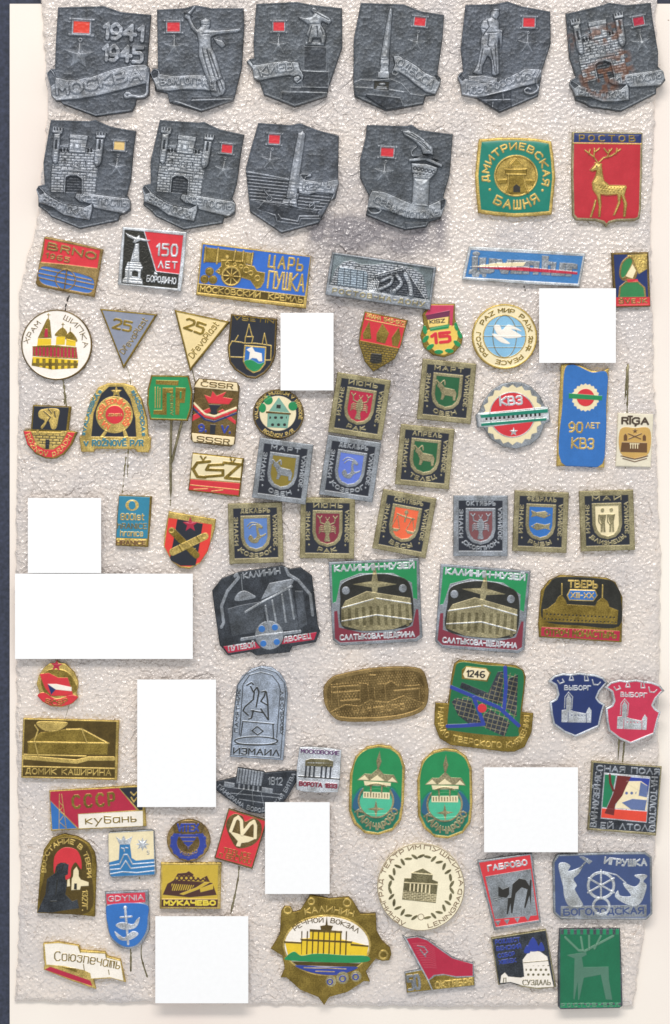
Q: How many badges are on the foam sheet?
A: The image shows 78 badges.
